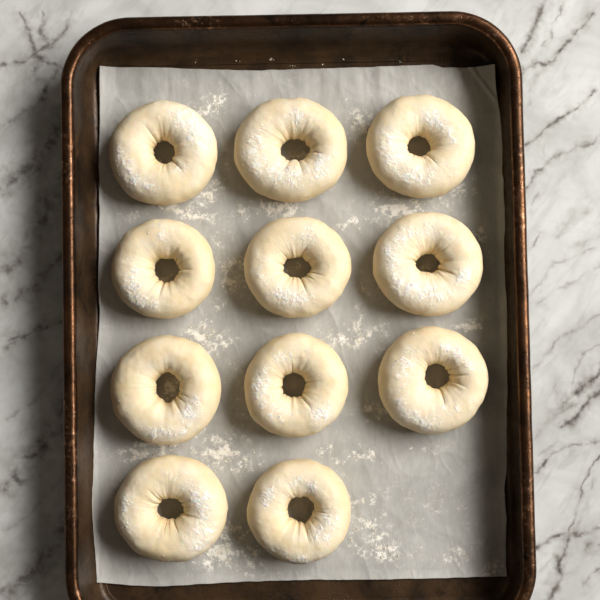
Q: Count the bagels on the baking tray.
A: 11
